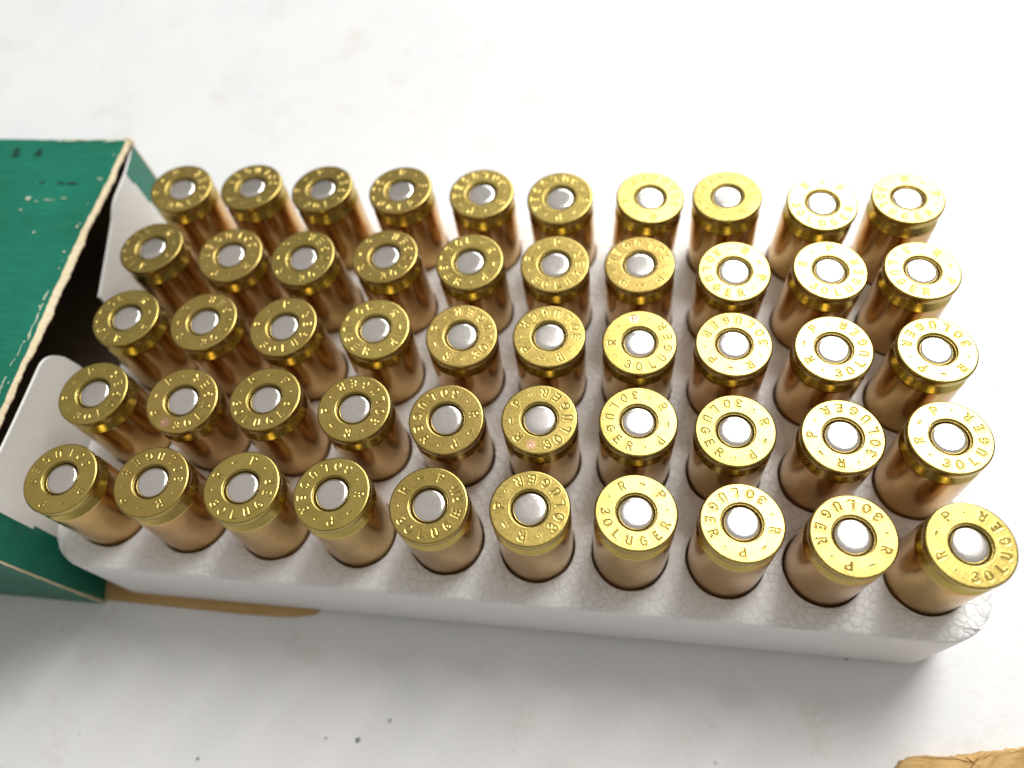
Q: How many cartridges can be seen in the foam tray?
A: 50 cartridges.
